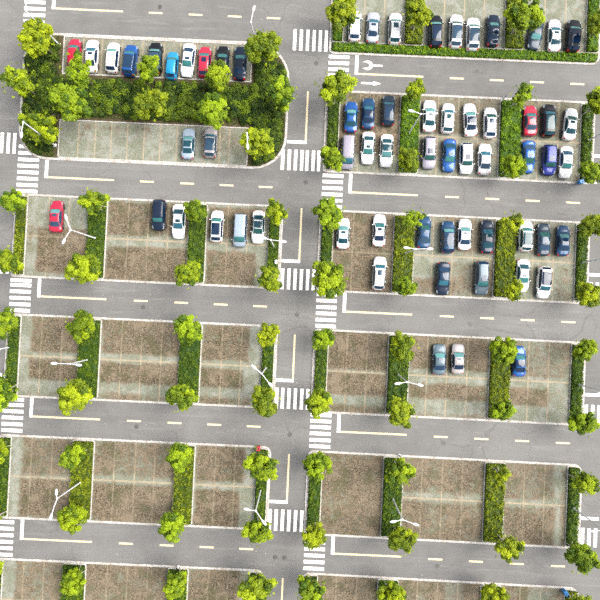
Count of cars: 65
